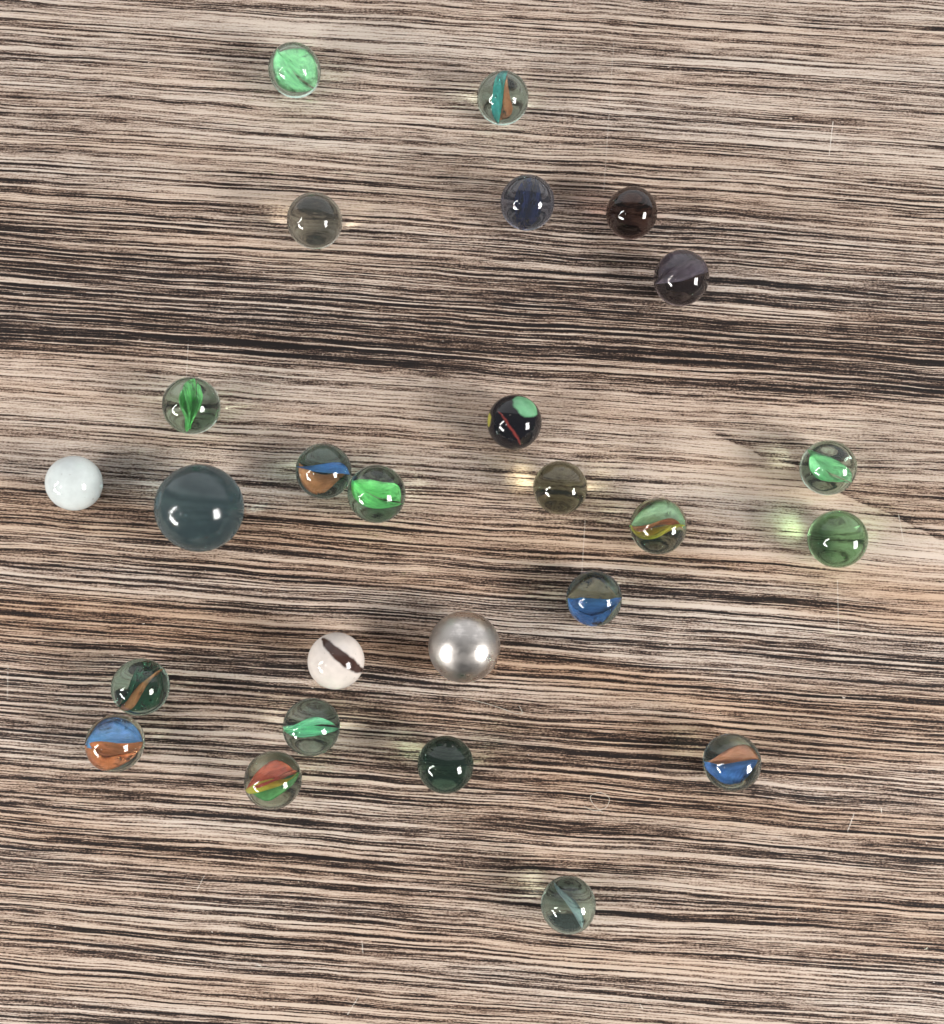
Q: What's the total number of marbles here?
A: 26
